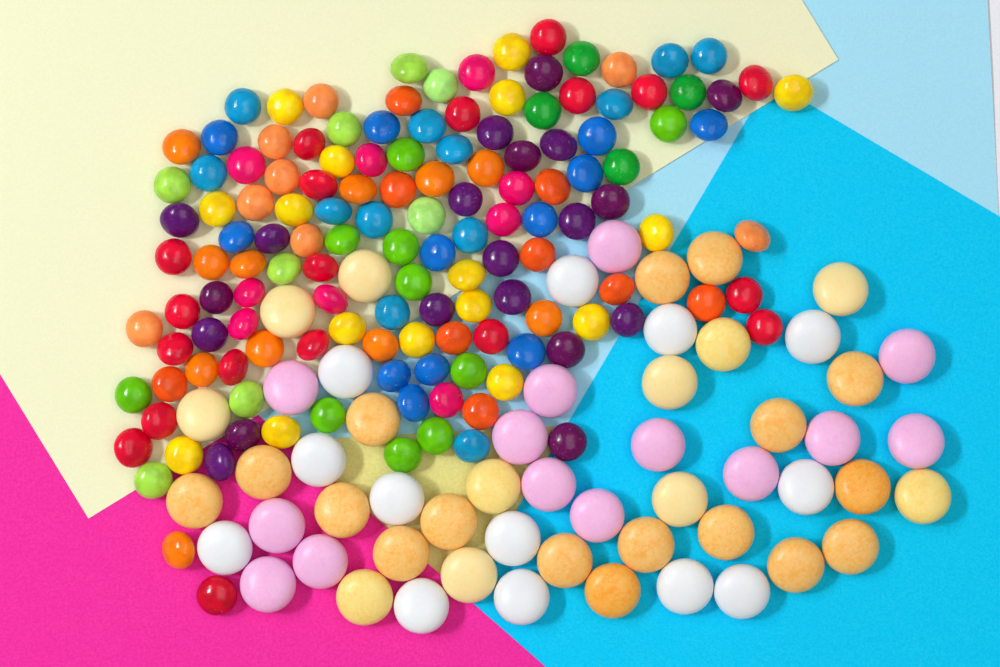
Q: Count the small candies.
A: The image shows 138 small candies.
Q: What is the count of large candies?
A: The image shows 55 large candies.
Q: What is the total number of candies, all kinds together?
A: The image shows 193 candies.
